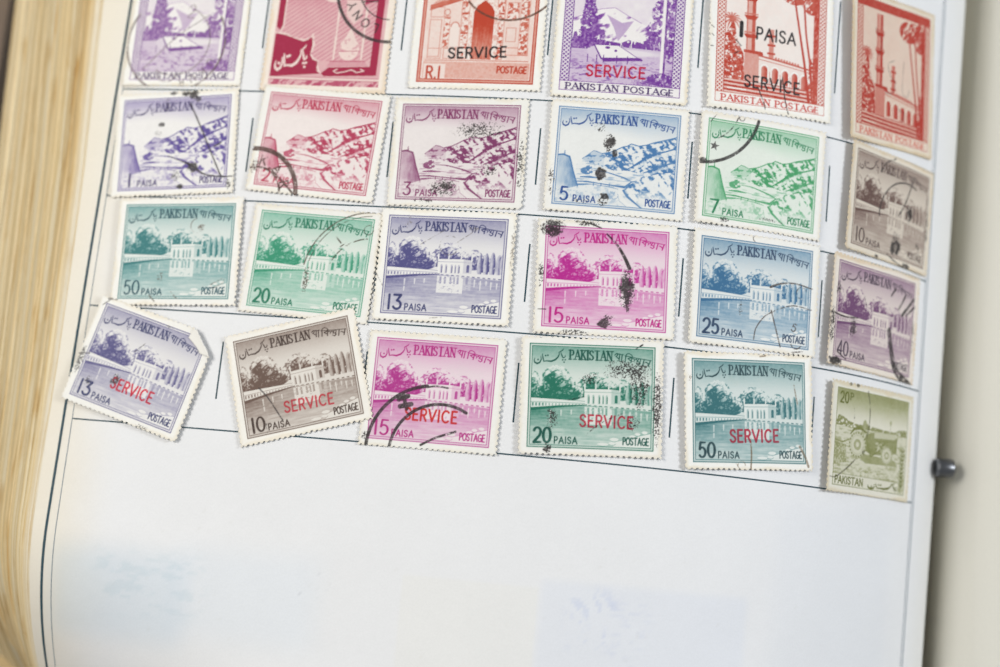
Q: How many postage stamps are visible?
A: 24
